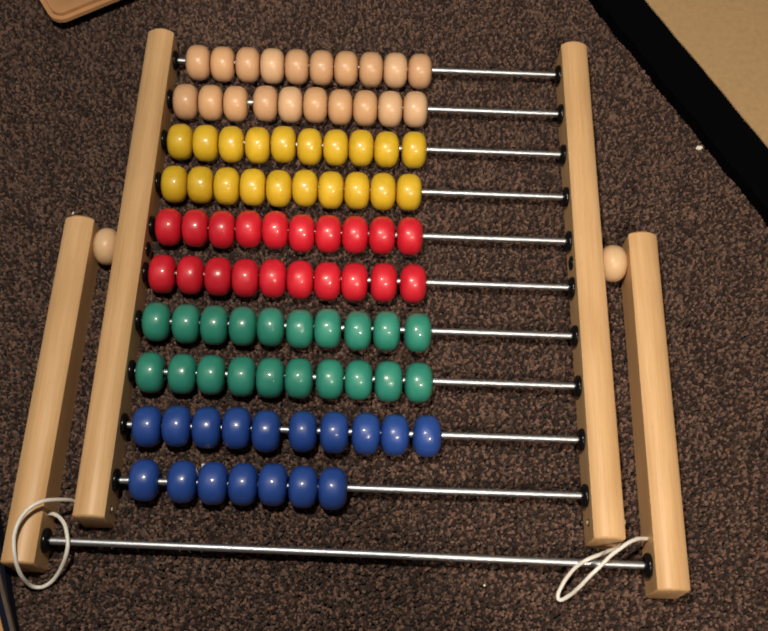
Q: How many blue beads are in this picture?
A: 17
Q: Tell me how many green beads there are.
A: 20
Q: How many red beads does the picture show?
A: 20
